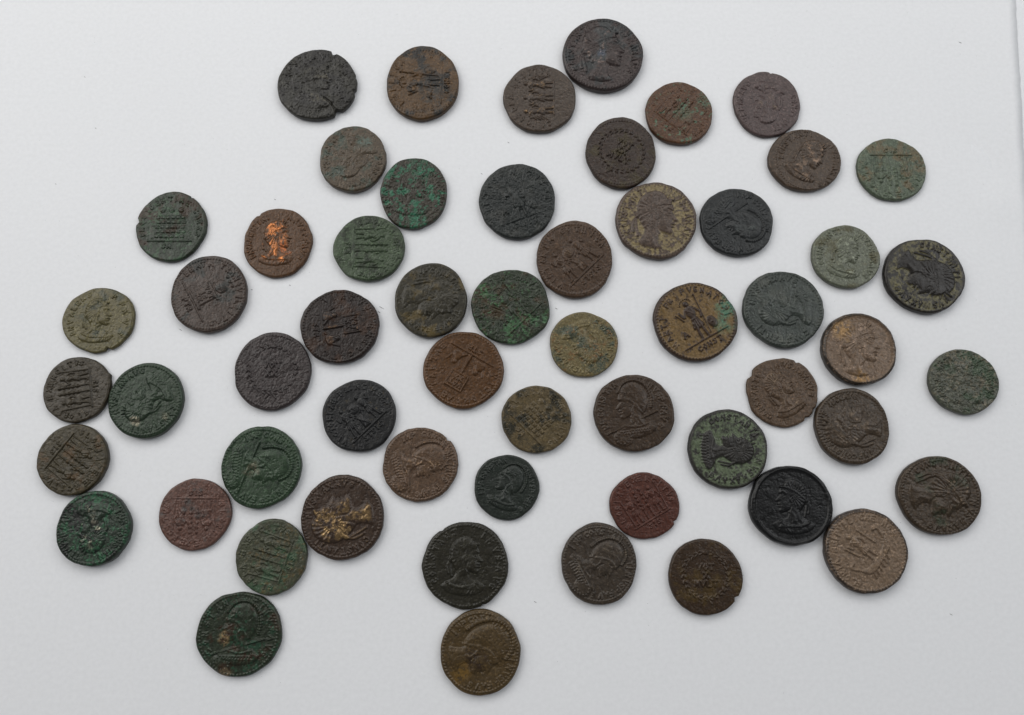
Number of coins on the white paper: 57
